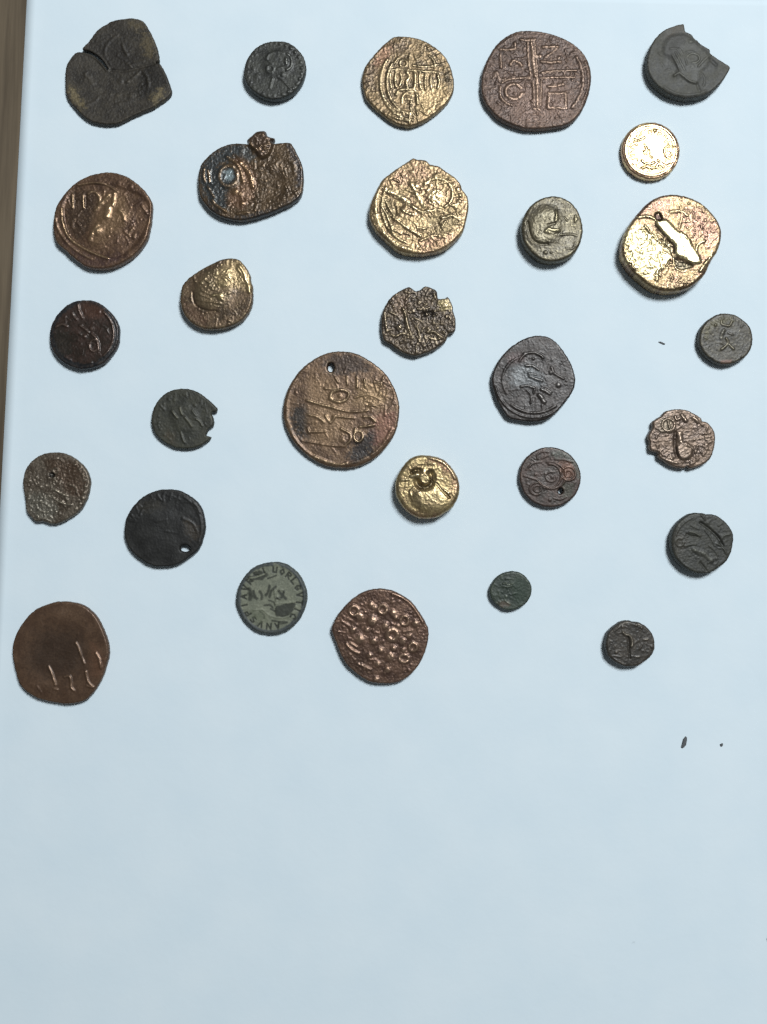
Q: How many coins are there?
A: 29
